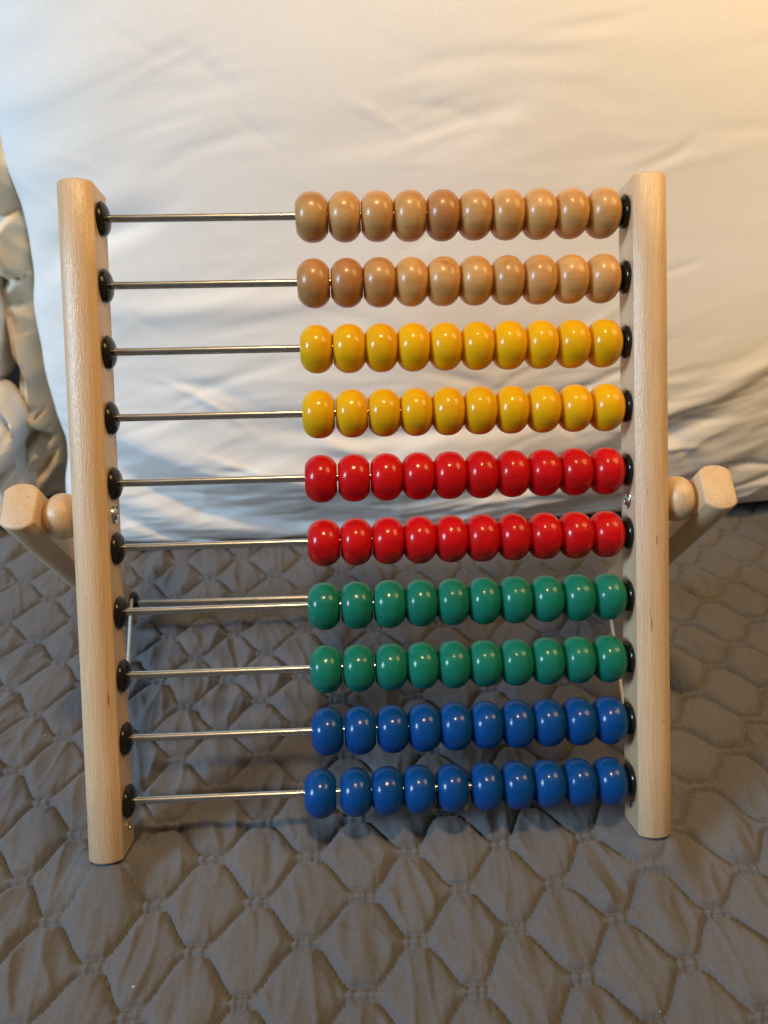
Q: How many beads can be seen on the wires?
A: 100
